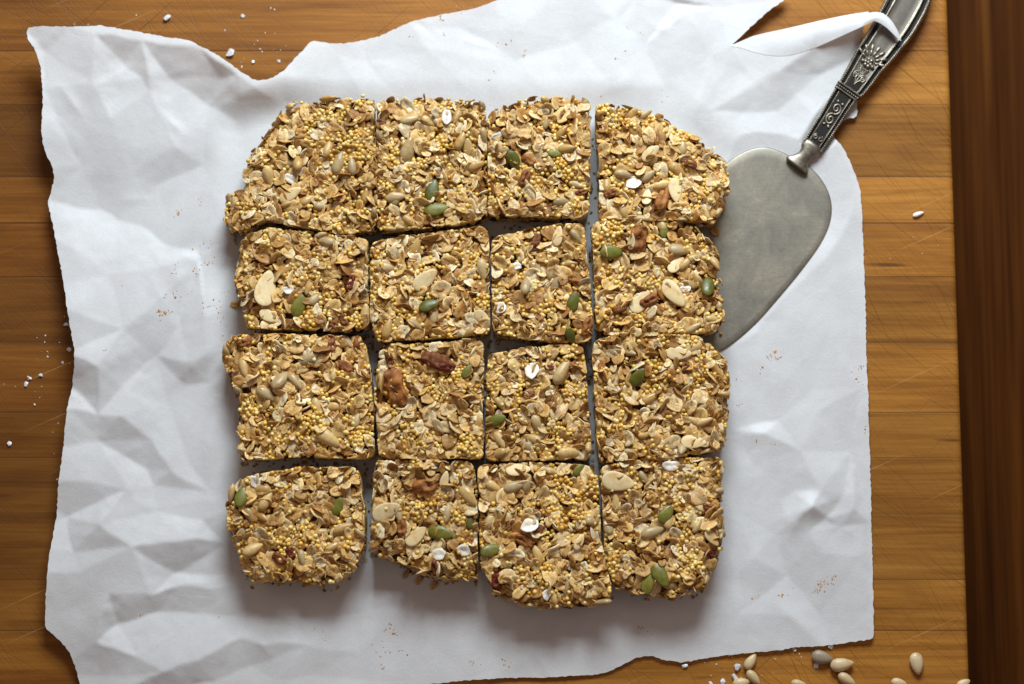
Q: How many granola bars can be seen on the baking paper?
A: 16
